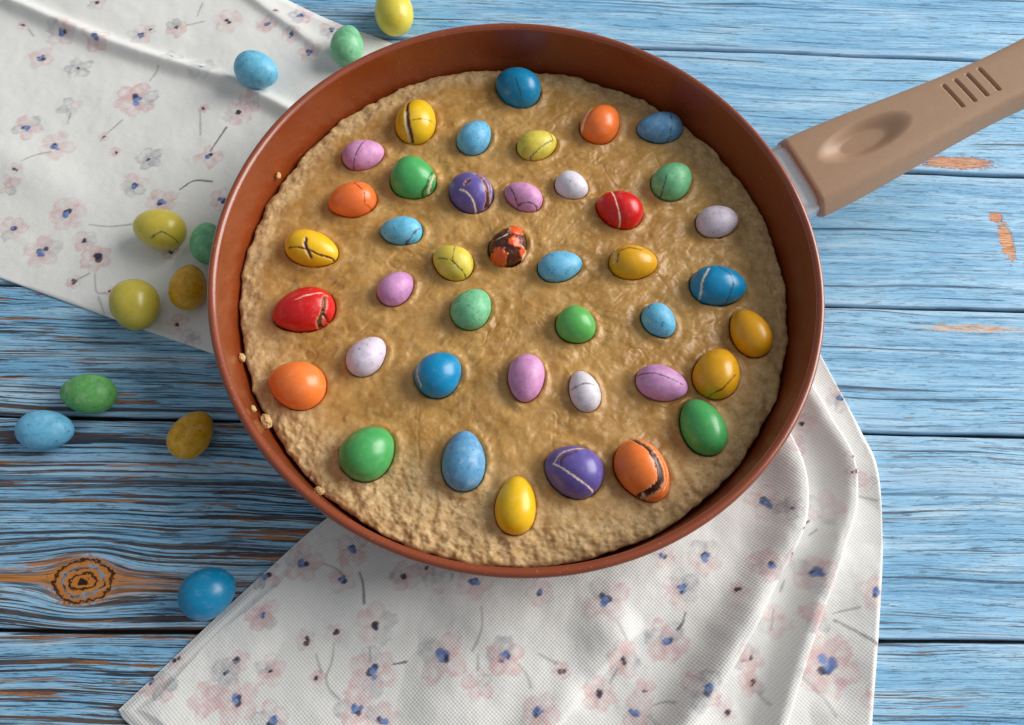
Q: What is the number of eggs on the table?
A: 52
